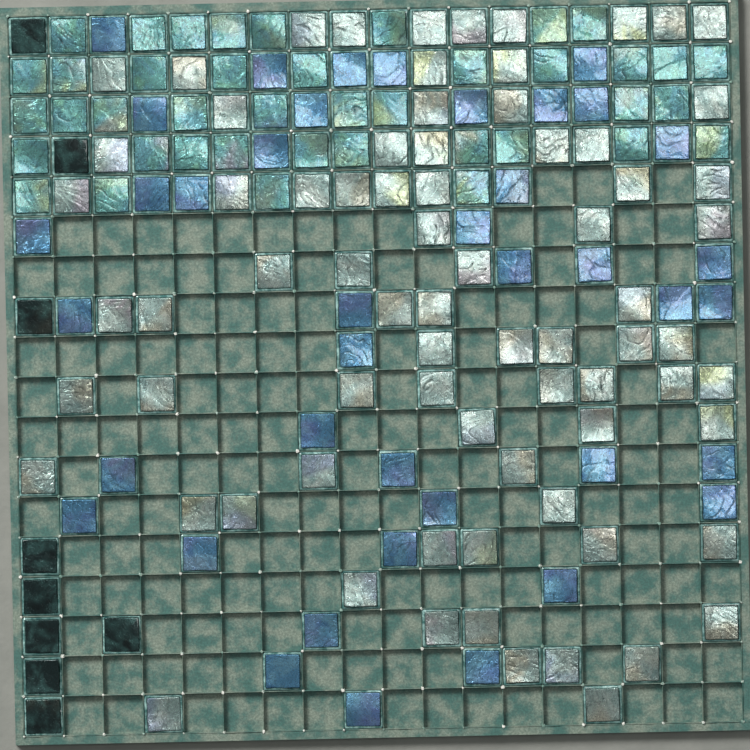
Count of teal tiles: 41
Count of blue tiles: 40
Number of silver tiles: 75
